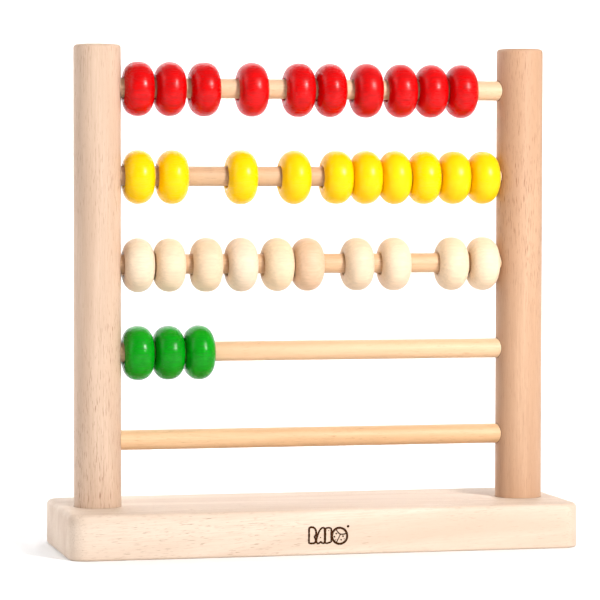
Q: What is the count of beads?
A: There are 33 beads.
